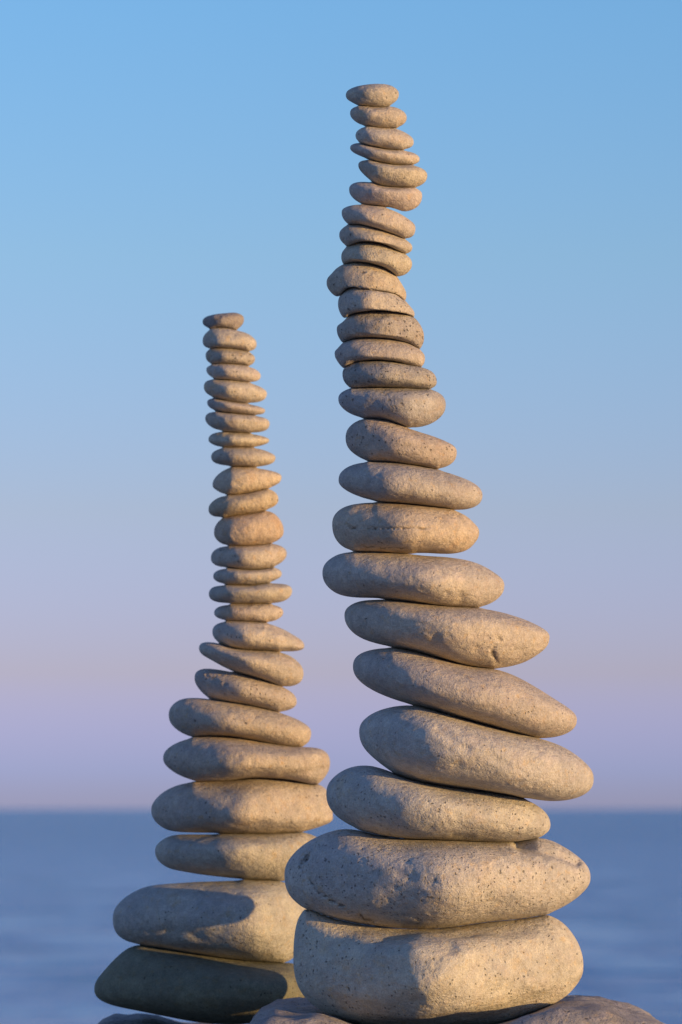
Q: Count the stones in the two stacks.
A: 50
